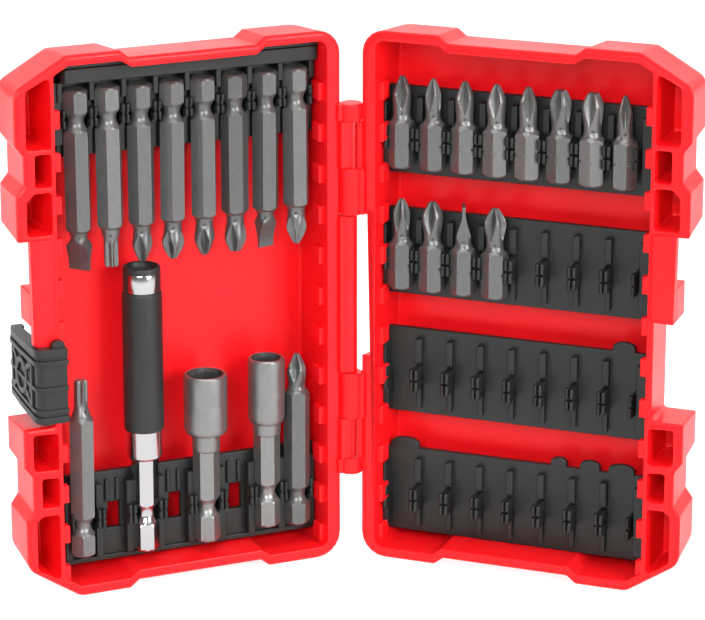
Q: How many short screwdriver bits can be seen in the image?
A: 12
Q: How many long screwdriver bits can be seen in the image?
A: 10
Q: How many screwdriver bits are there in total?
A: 22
